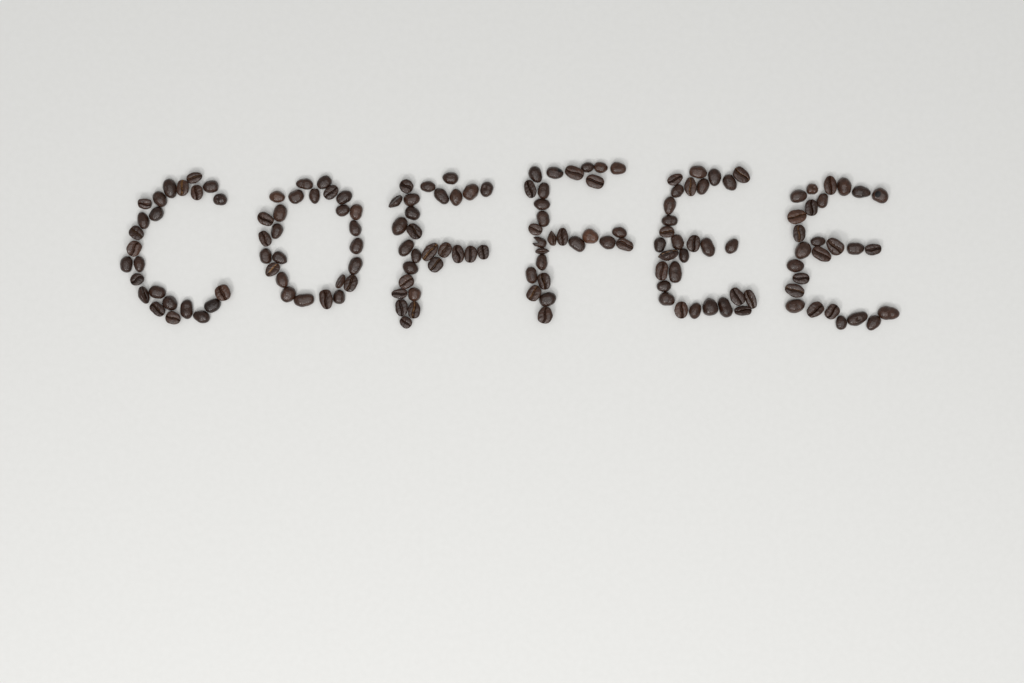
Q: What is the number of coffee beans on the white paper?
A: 159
